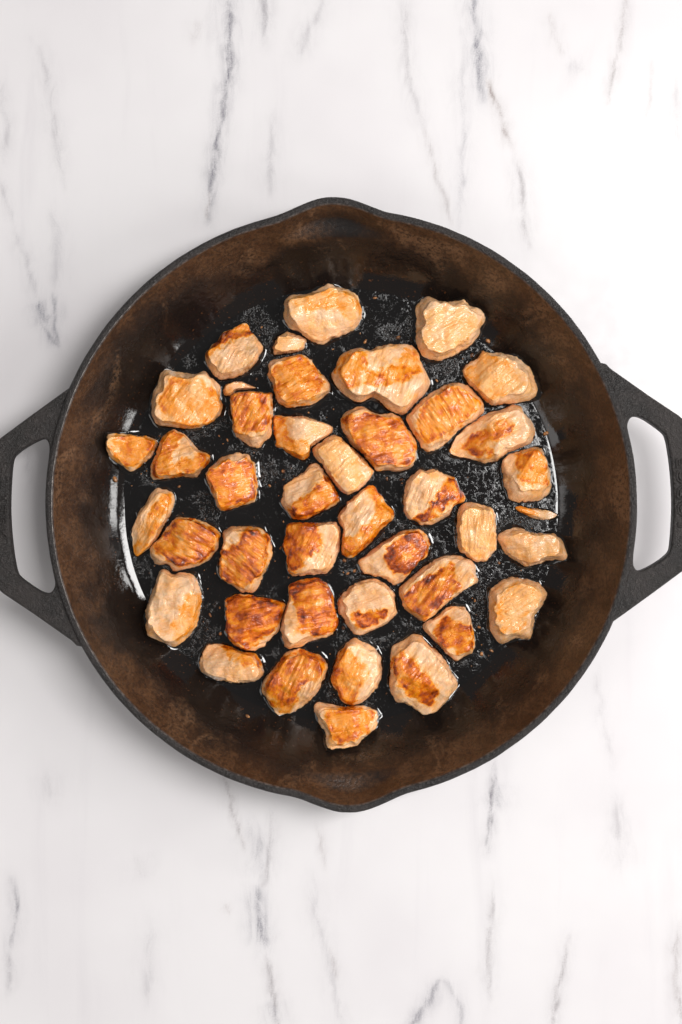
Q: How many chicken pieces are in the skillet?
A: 42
